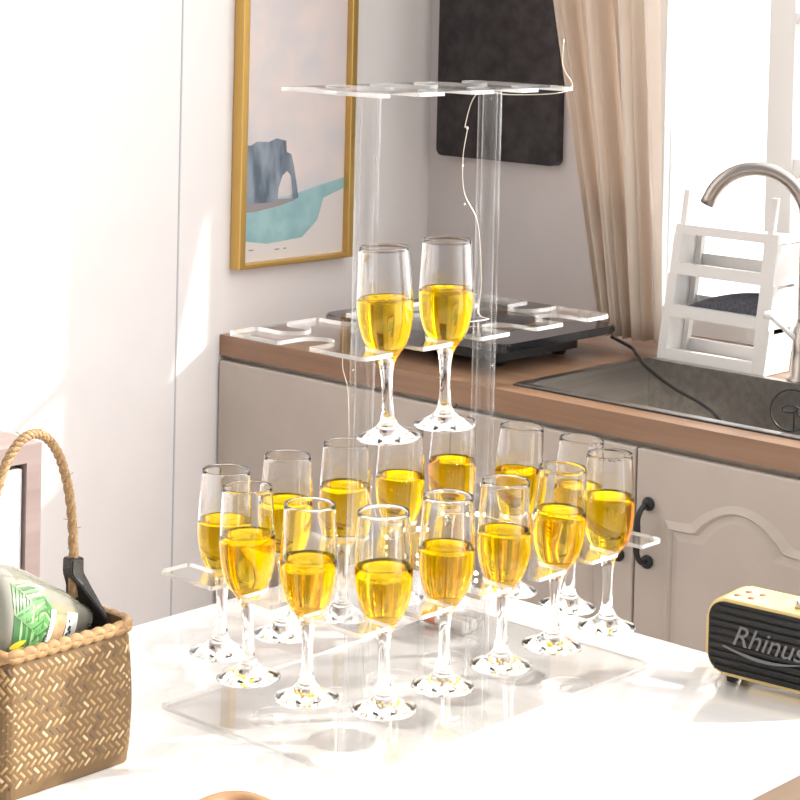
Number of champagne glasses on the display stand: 16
